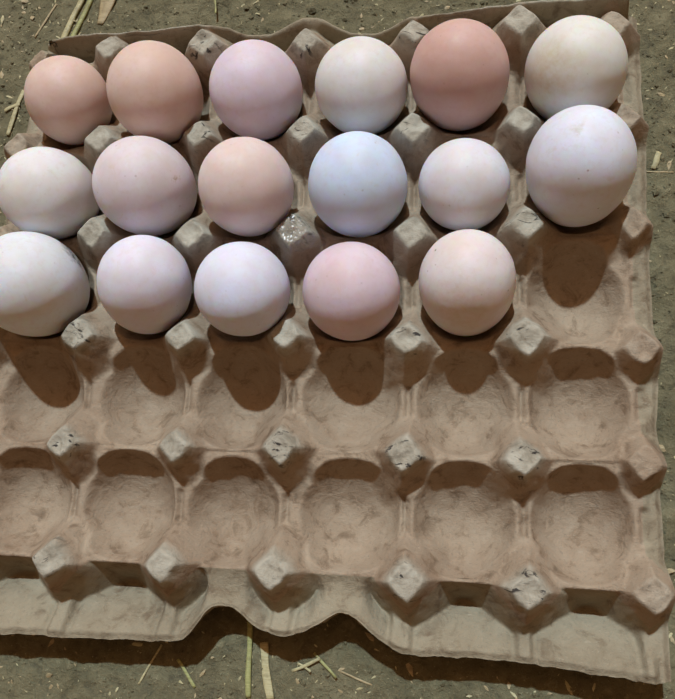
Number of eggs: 17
